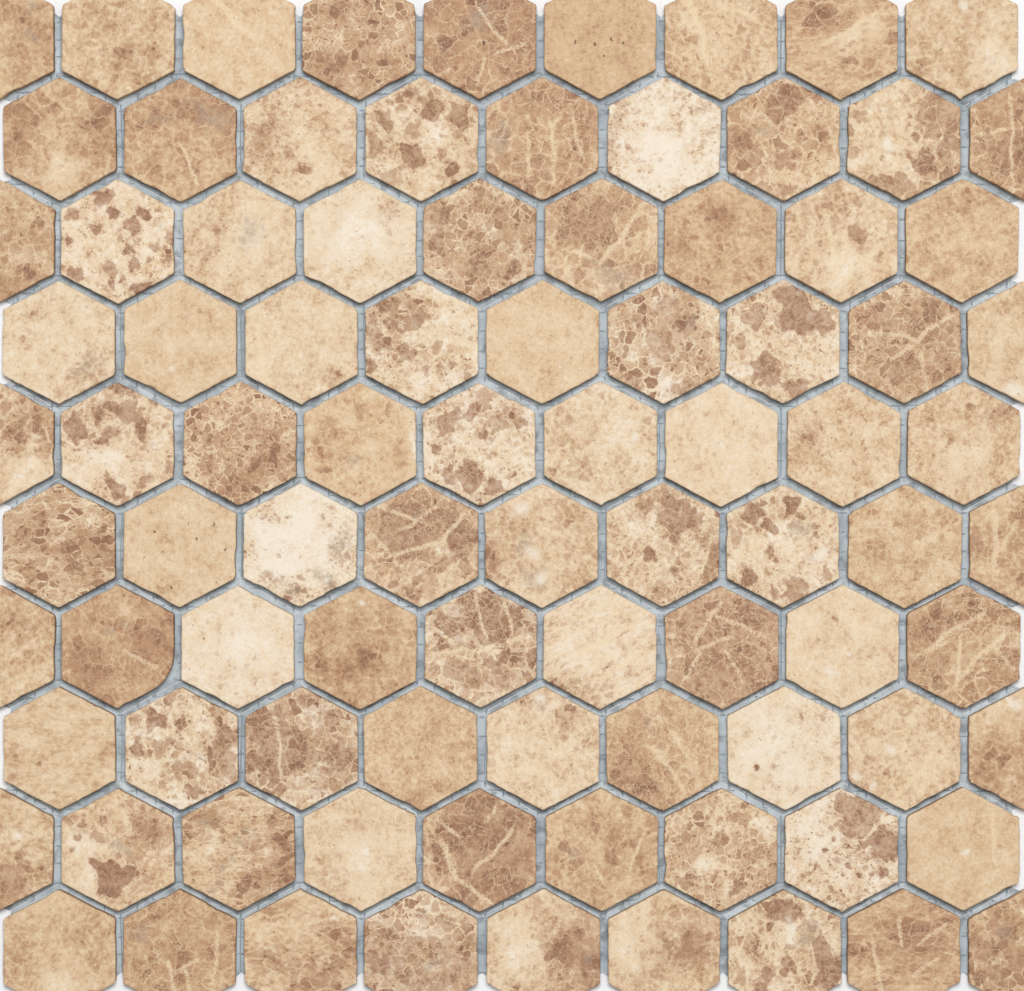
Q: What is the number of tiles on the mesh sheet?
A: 90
